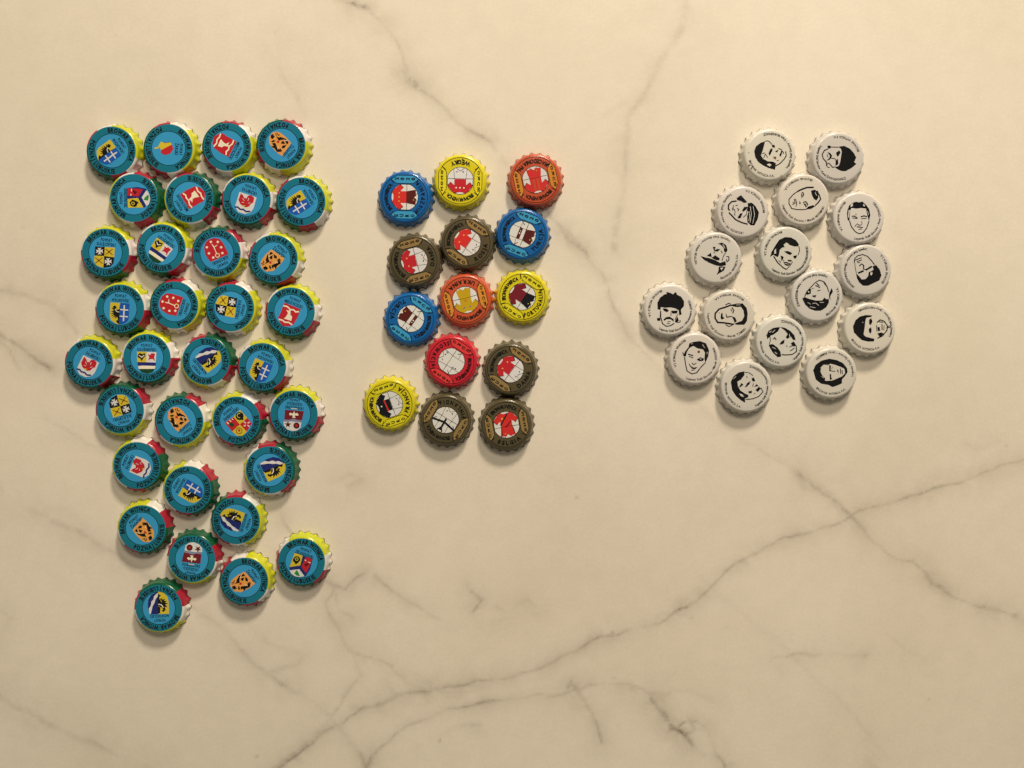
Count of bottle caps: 63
